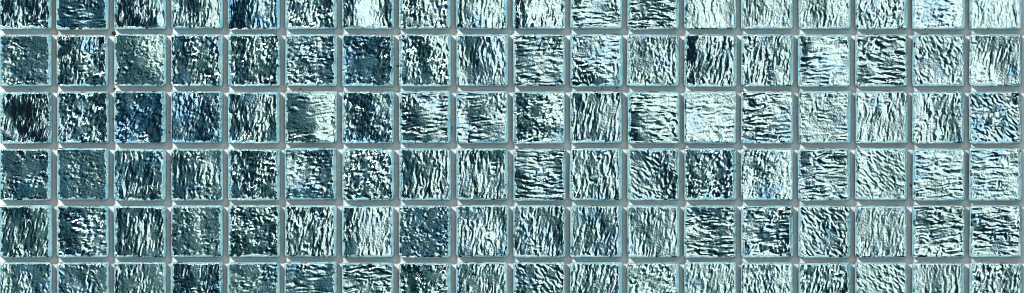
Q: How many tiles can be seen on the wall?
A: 108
